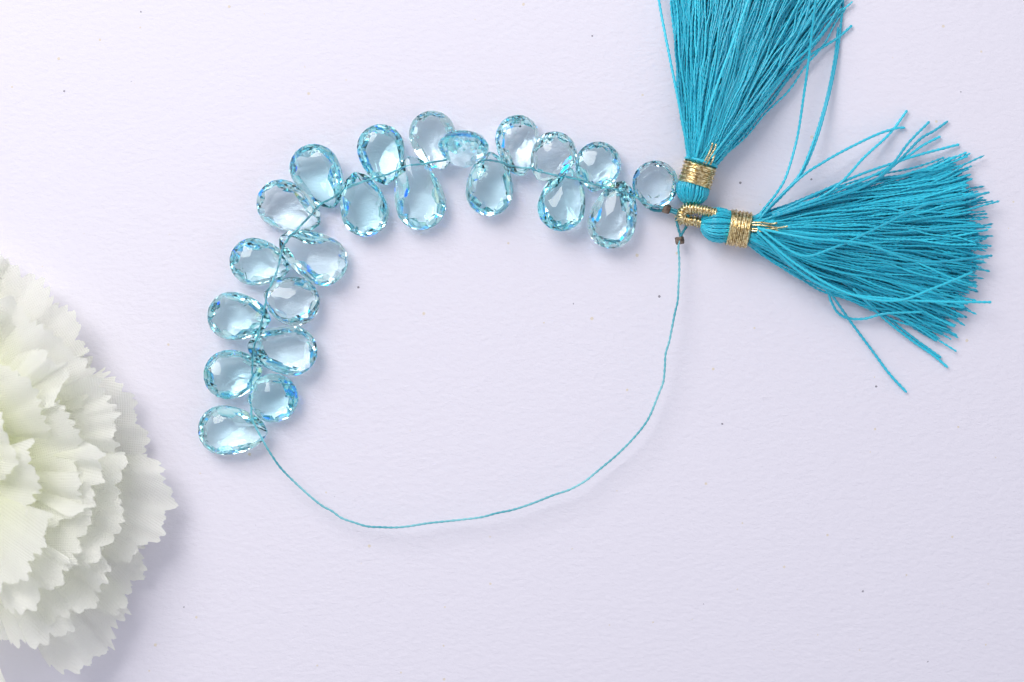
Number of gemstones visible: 22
